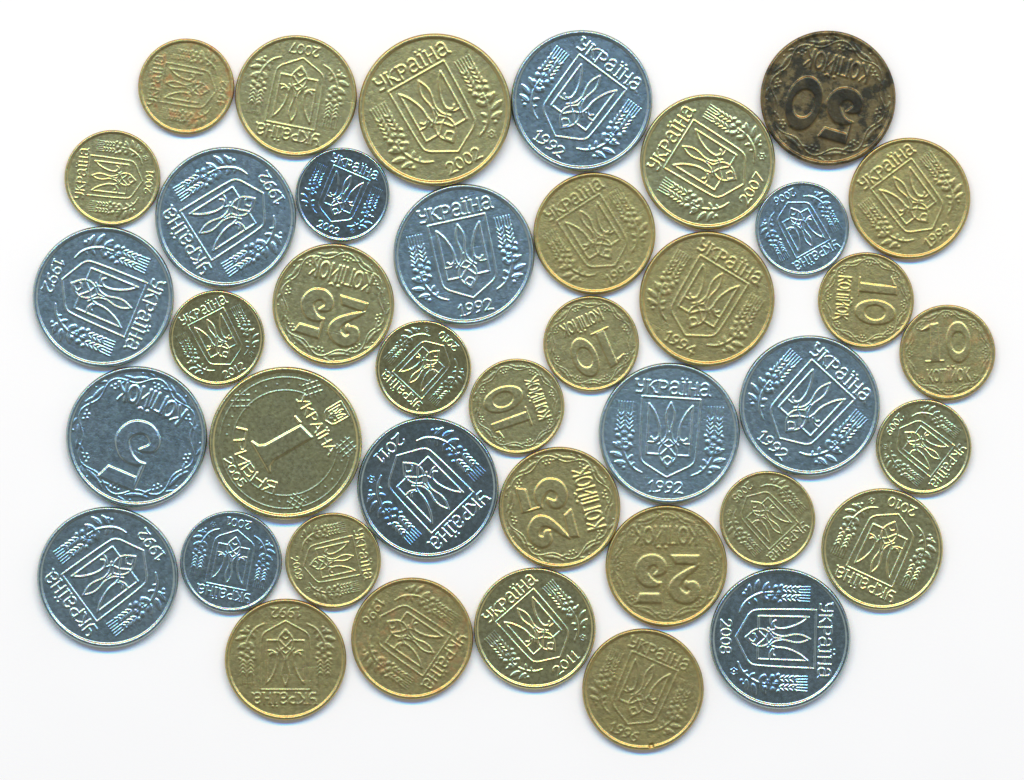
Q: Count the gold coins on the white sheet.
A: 26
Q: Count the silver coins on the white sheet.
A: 13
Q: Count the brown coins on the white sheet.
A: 1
